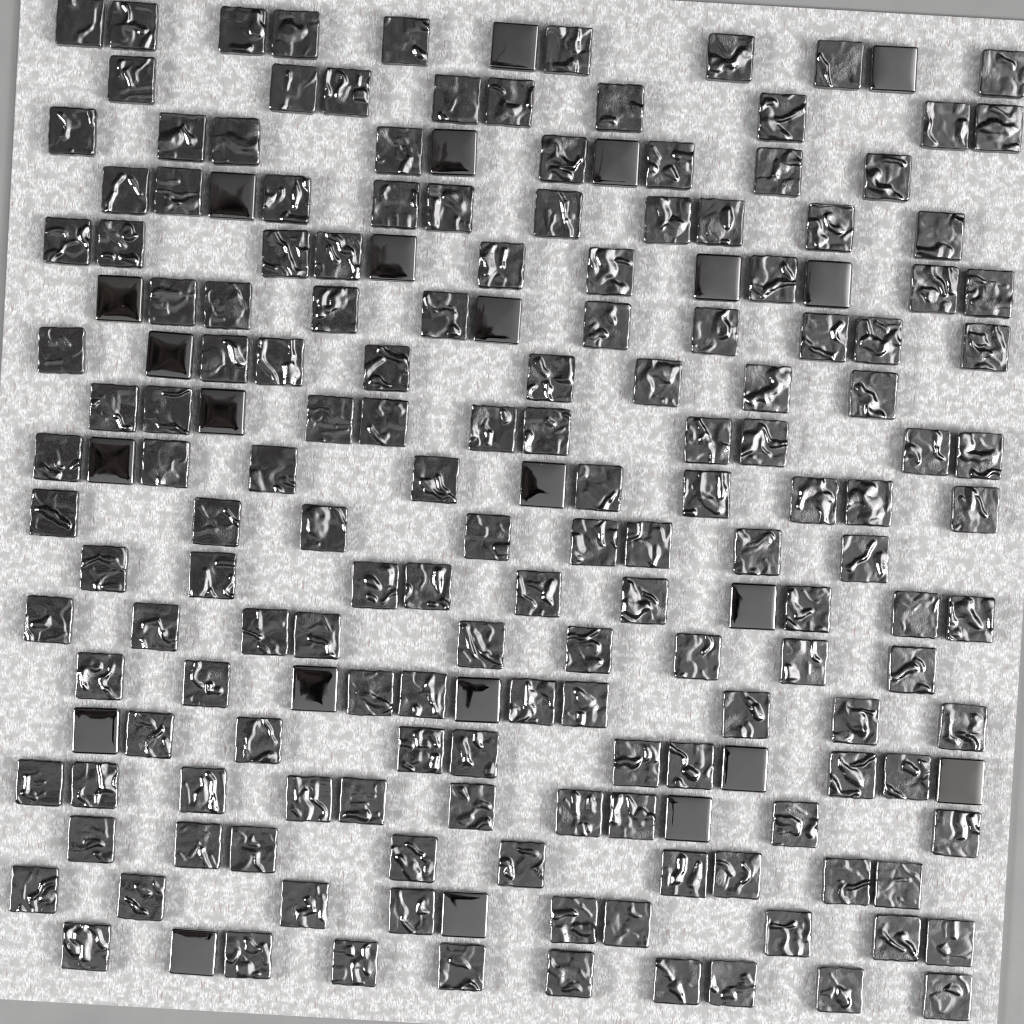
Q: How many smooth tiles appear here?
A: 23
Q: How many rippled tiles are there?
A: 161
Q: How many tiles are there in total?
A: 184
